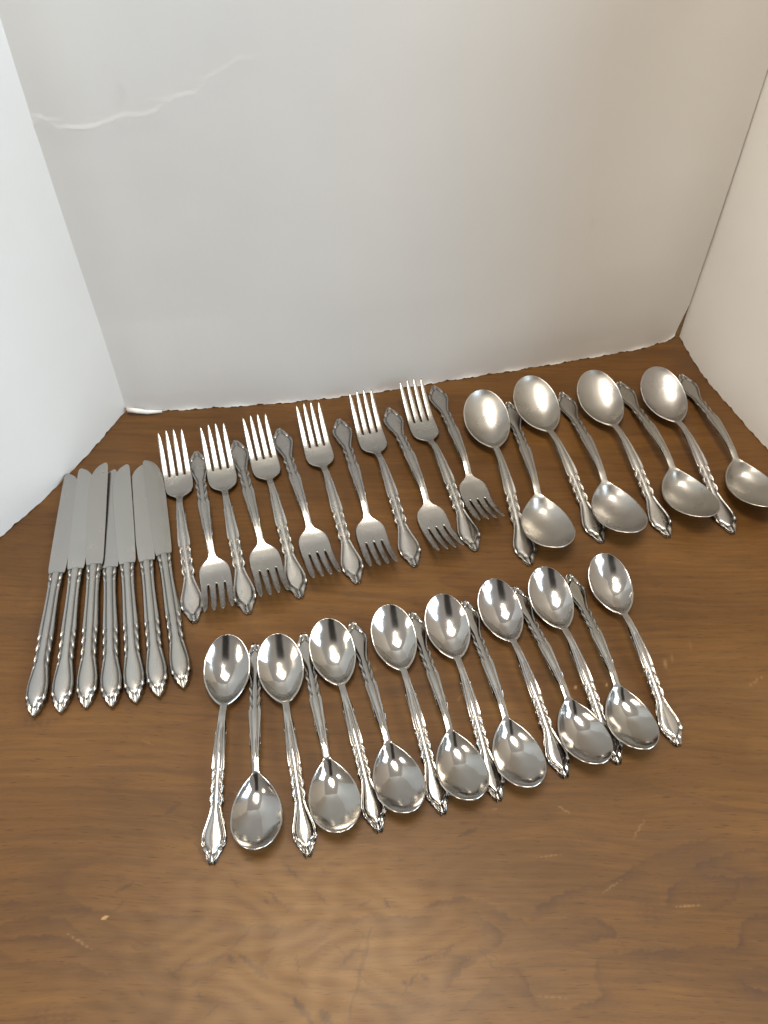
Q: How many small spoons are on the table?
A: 15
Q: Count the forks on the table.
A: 12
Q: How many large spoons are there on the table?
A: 8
